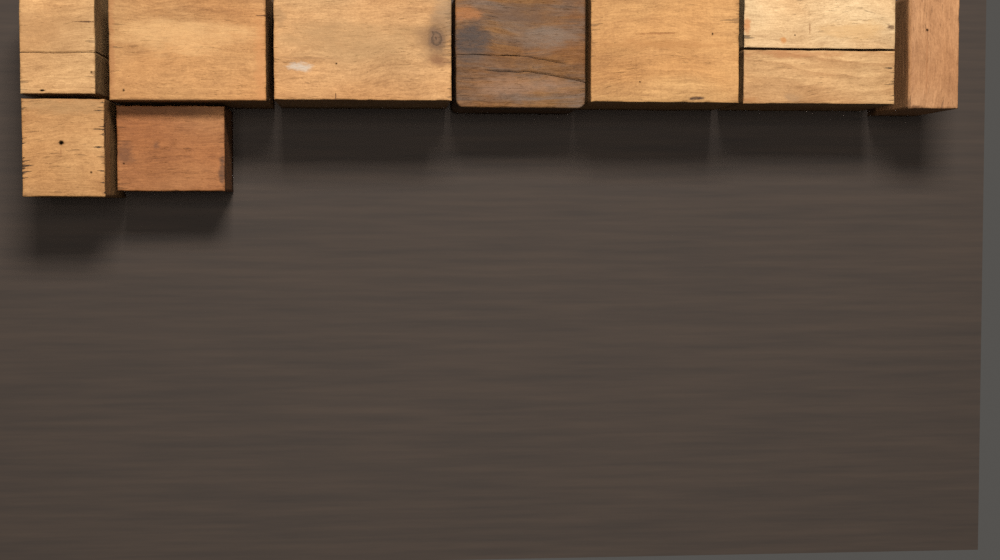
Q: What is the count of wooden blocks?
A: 10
